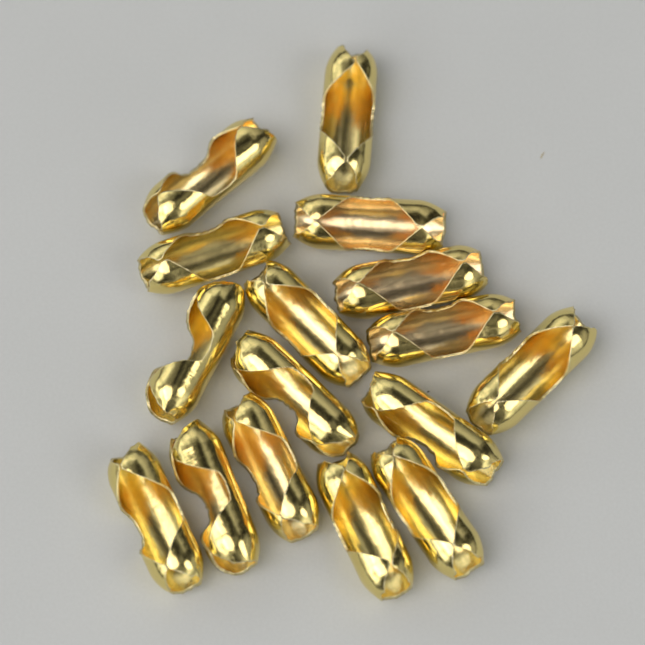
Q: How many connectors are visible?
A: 16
